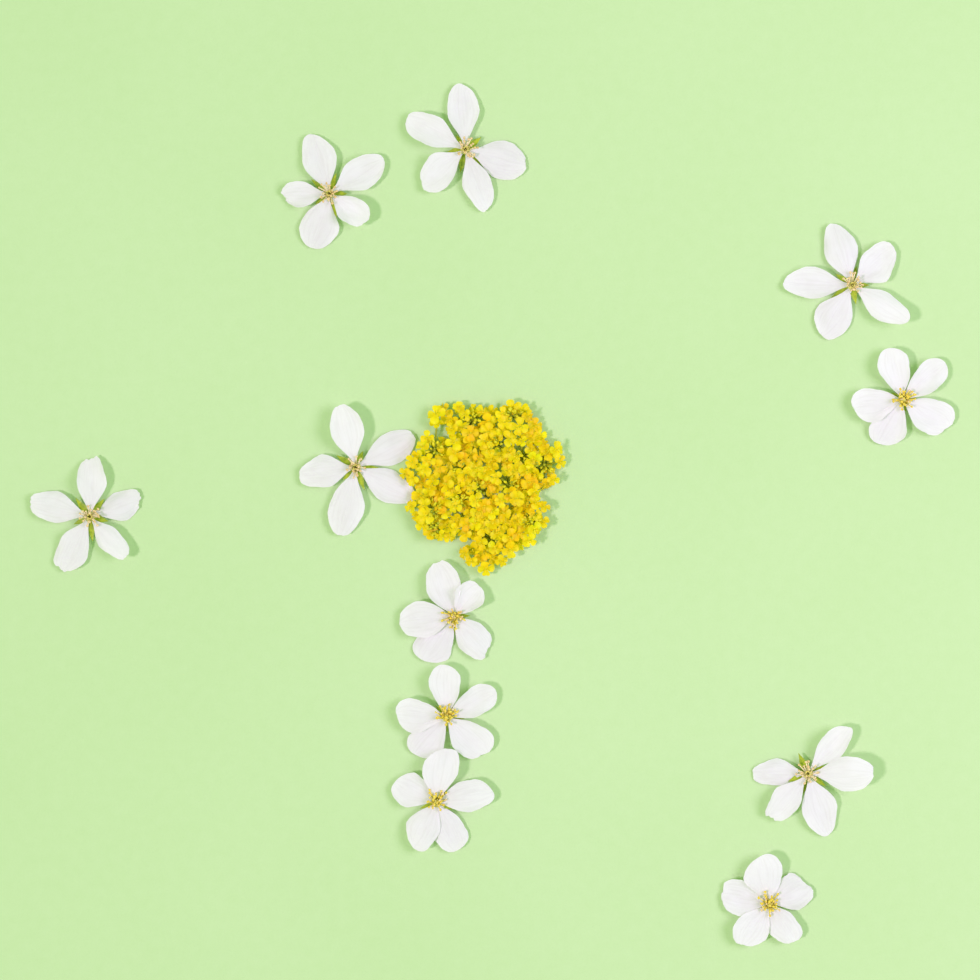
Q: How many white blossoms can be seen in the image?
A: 11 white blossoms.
